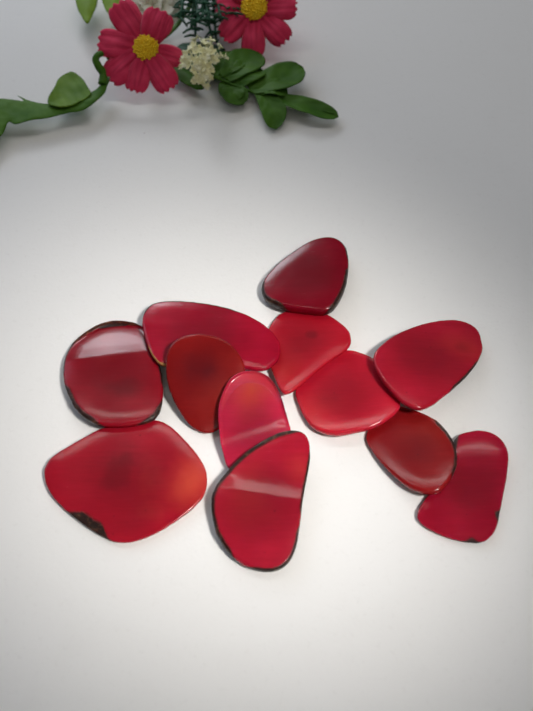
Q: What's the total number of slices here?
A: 12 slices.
